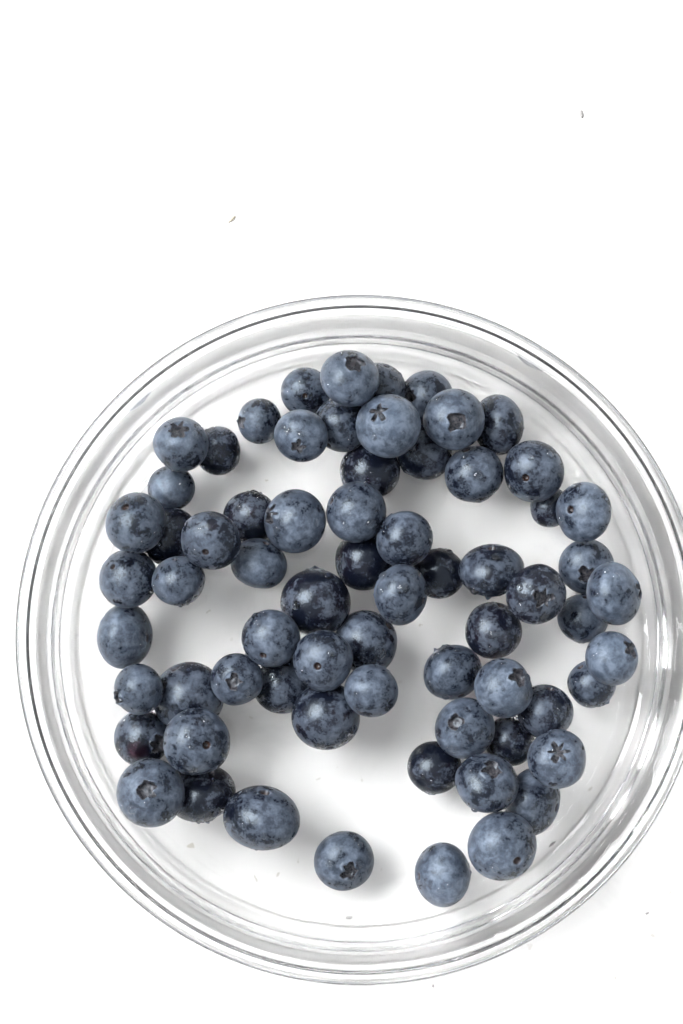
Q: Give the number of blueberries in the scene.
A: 68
